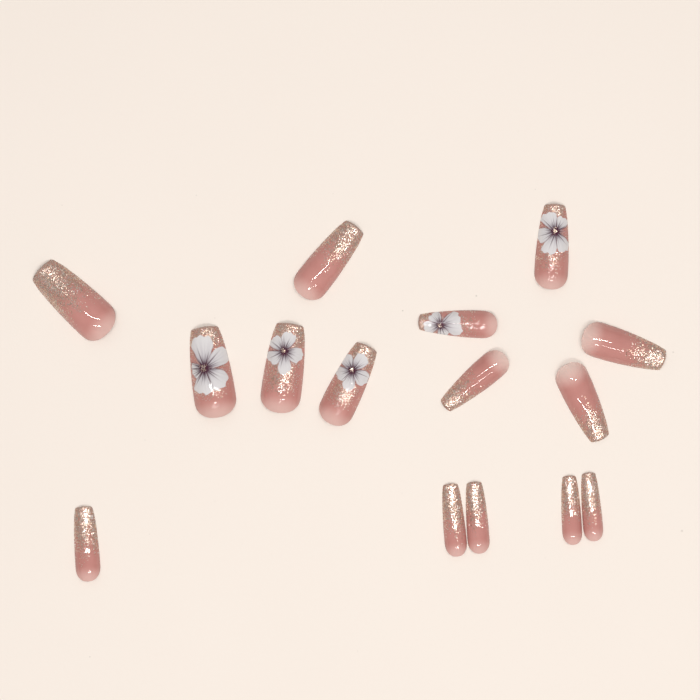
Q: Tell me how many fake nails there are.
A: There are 15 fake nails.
